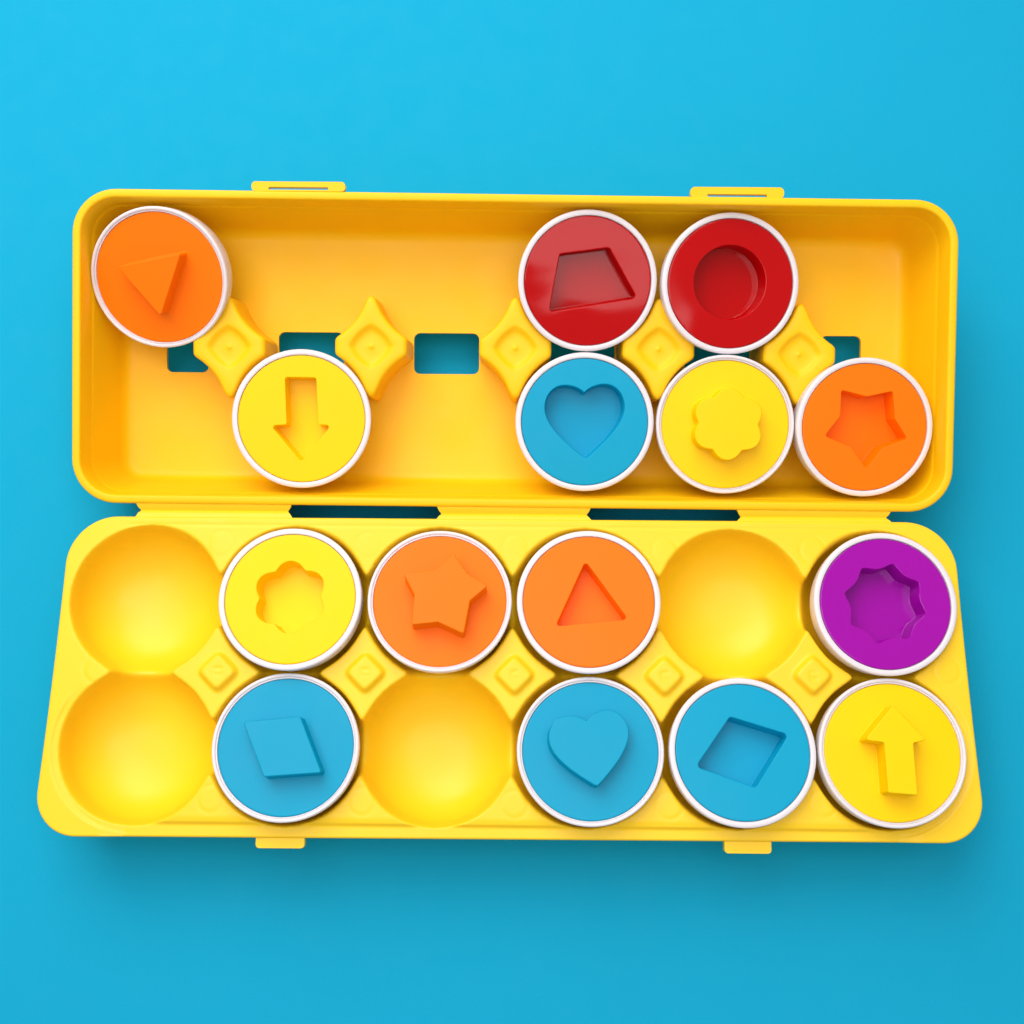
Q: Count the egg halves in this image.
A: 15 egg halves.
